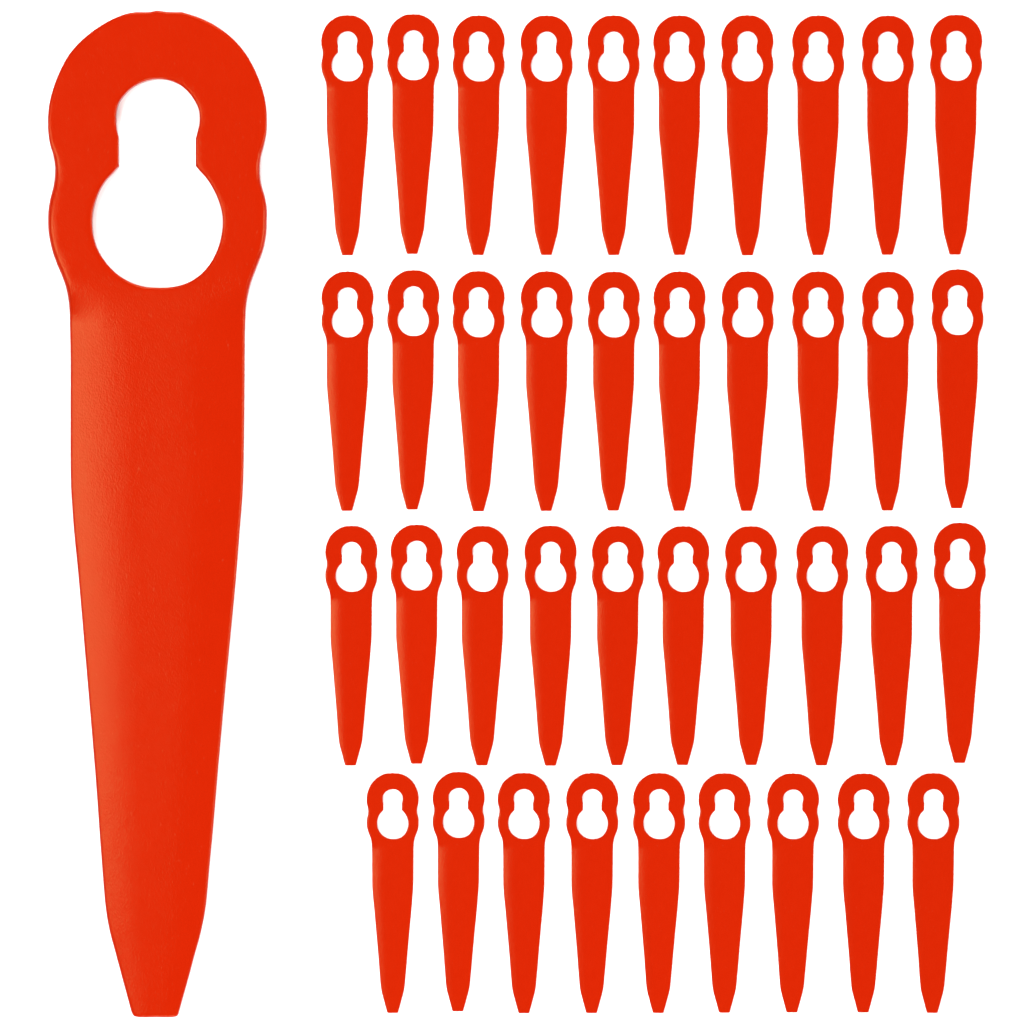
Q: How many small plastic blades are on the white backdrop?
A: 39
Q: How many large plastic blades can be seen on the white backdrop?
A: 1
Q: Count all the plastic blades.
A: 40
